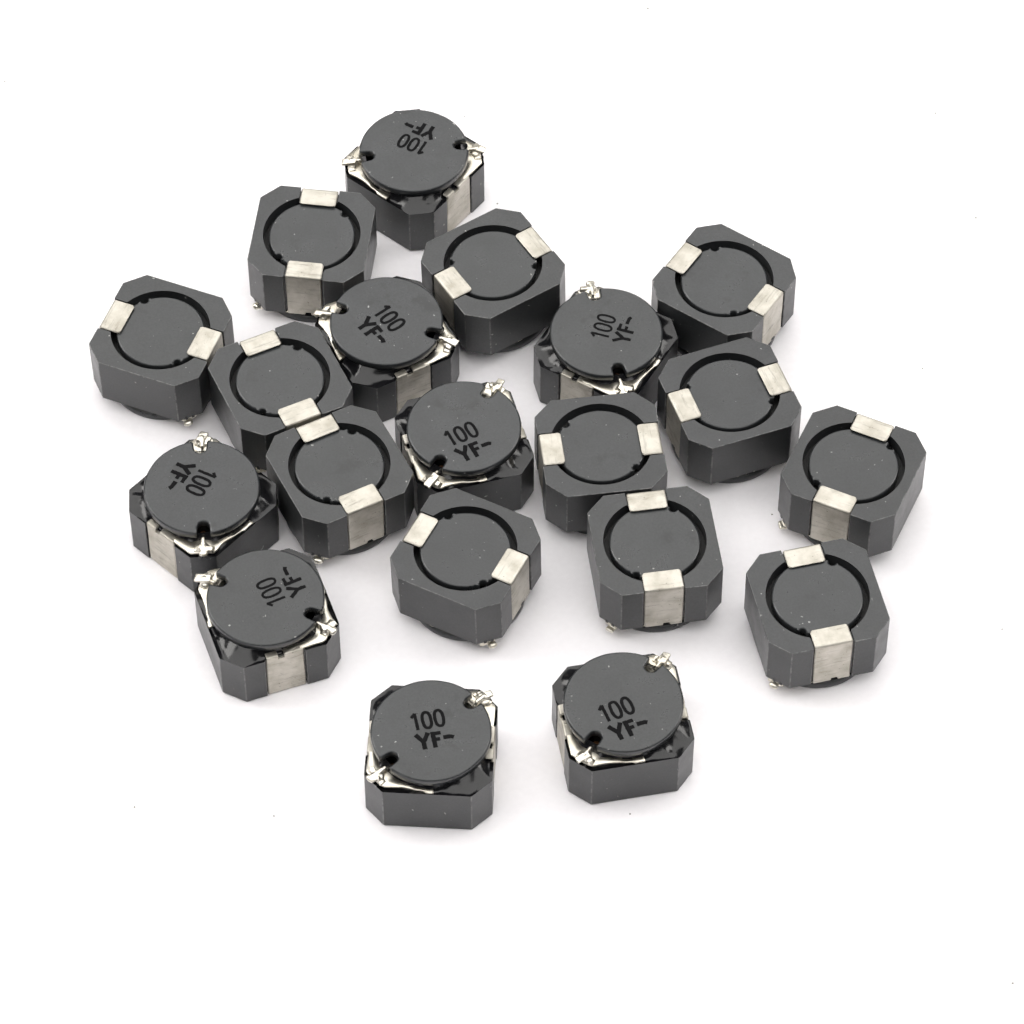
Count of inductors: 20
